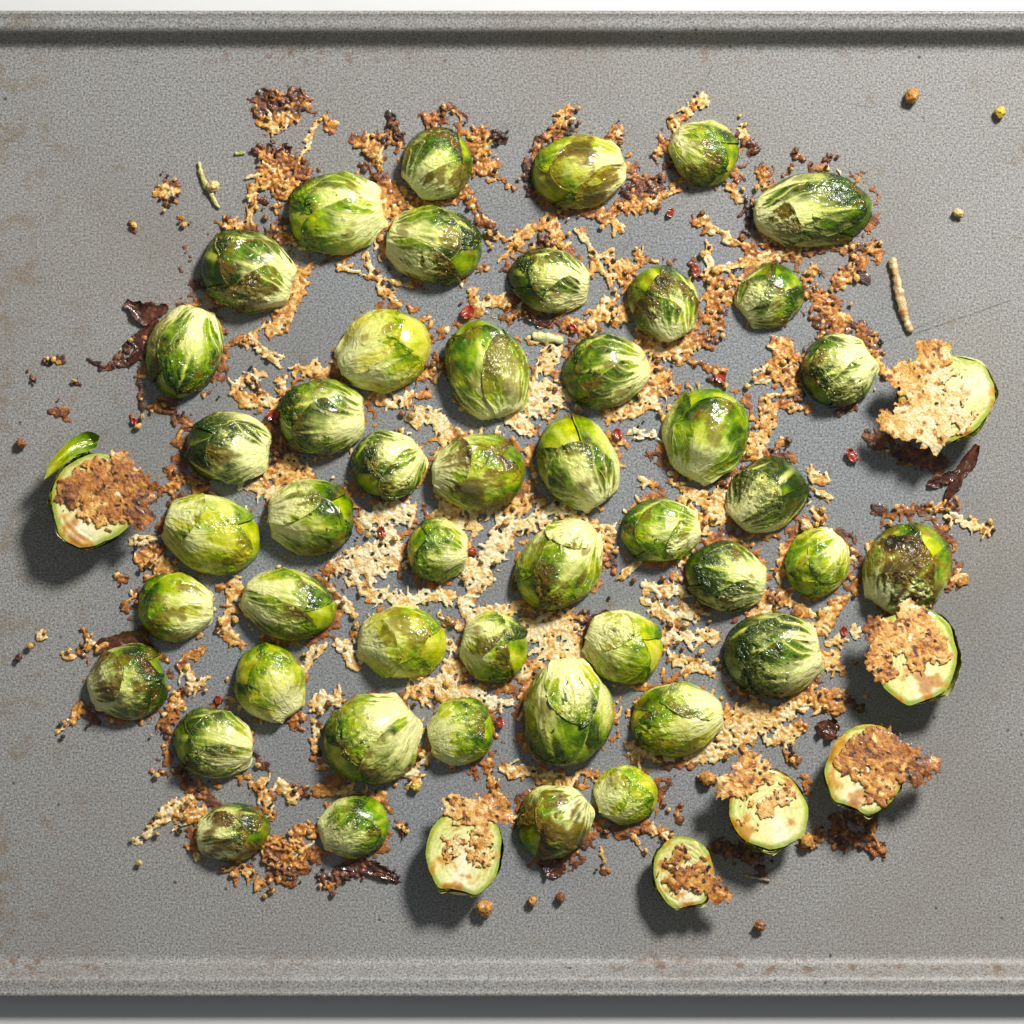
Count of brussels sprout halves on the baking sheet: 54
